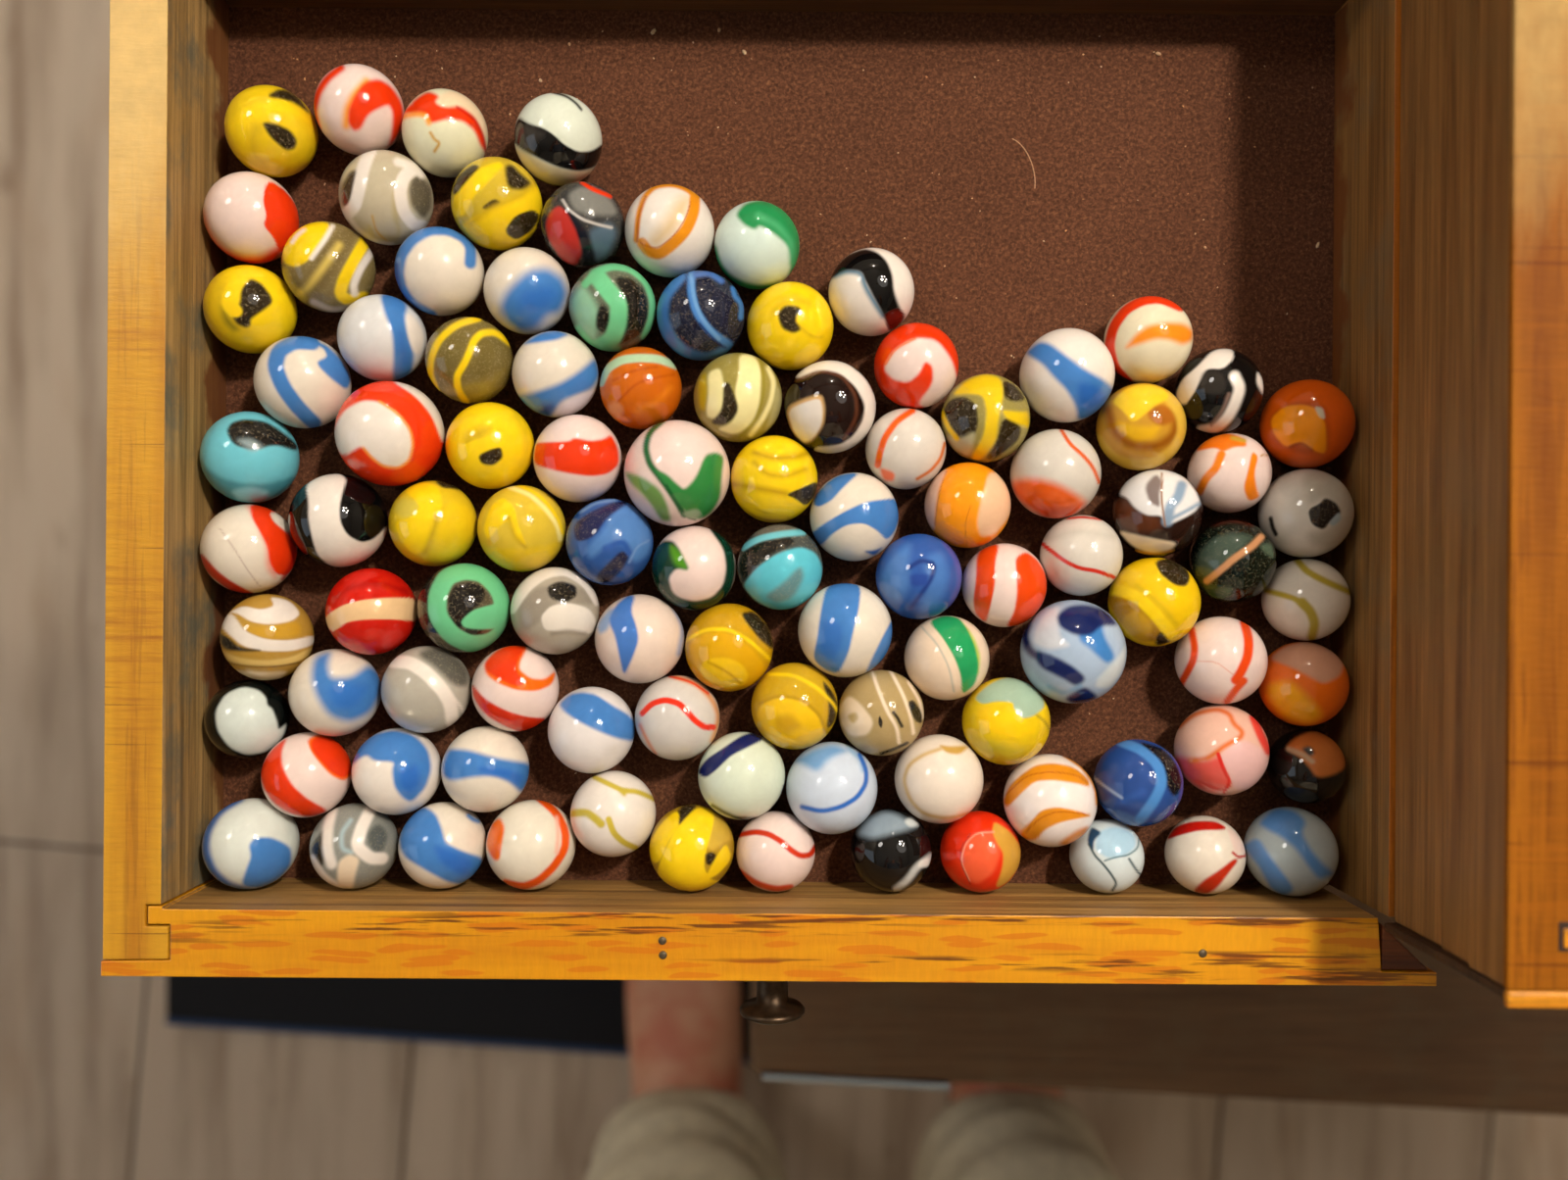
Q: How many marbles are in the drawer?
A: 100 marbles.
